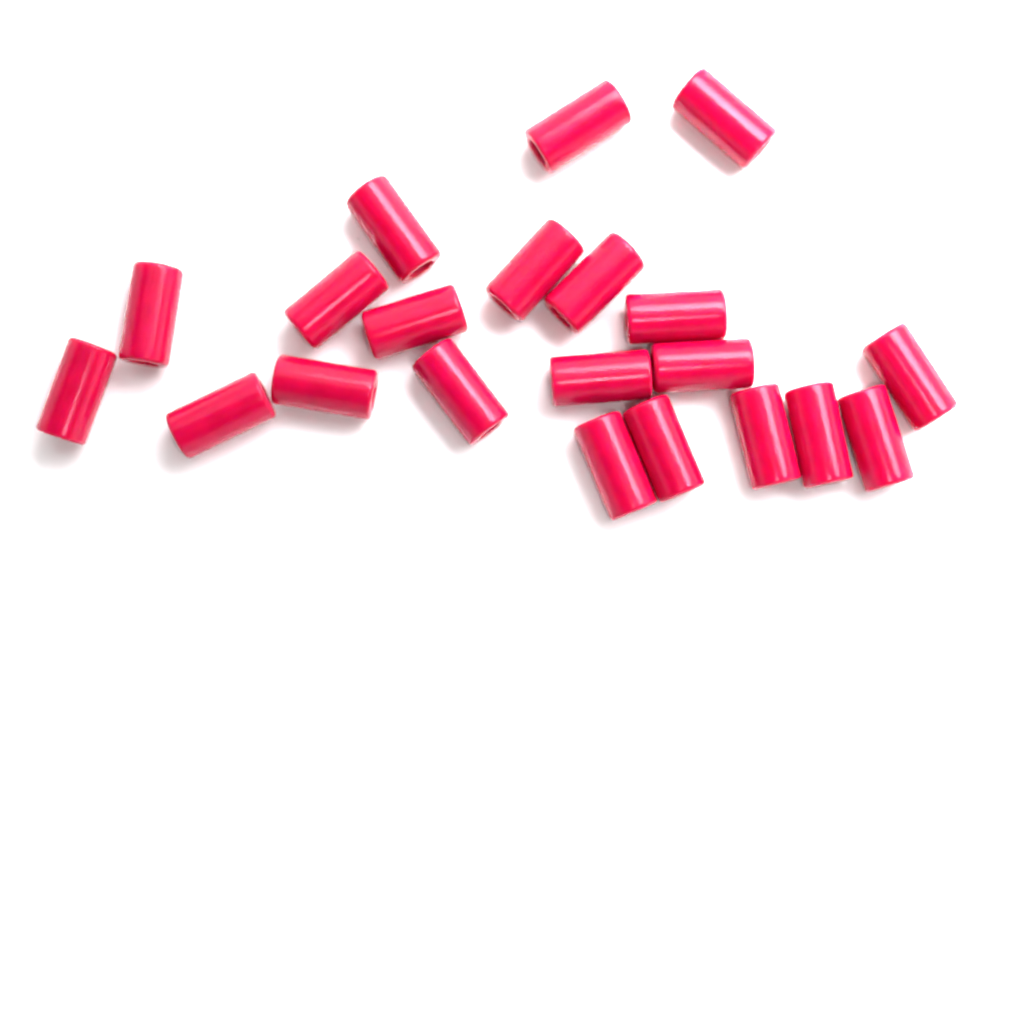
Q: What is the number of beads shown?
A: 21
